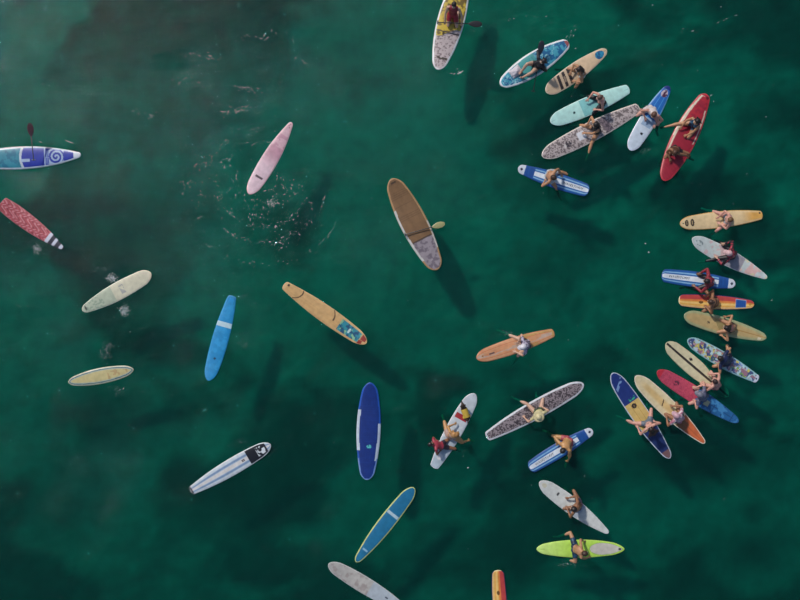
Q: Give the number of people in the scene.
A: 26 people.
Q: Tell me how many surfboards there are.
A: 37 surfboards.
